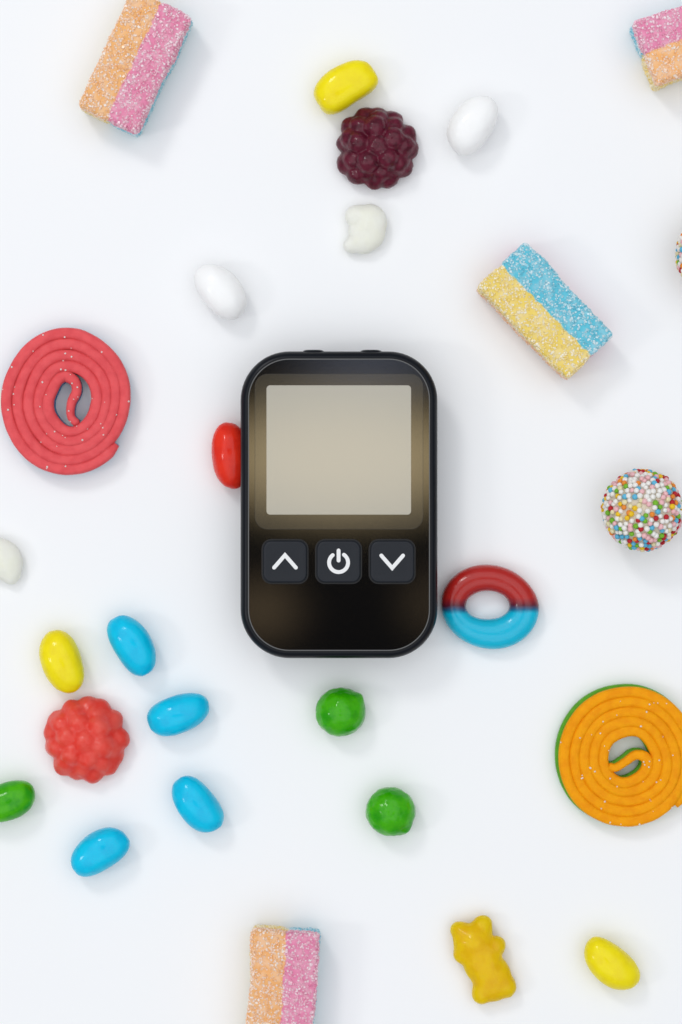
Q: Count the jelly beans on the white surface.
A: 11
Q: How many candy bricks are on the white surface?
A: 4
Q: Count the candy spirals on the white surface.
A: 2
